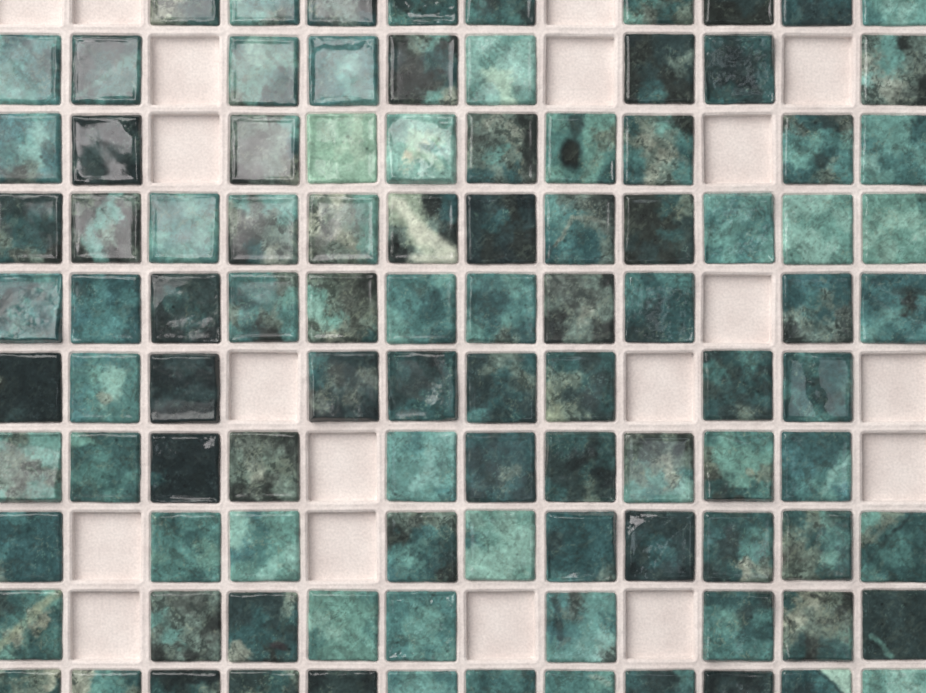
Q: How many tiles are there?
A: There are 101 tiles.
